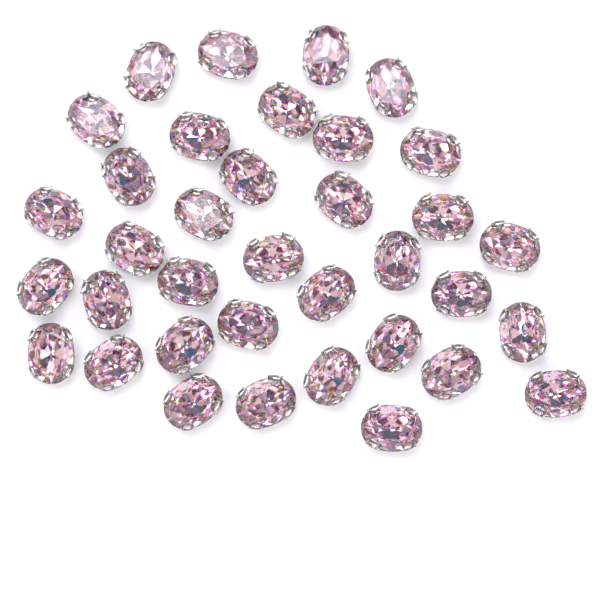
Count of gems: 36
